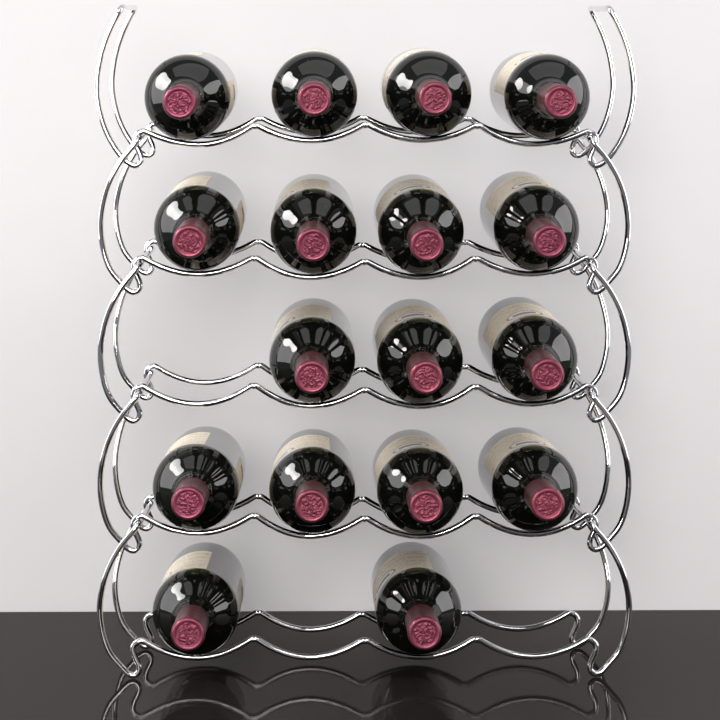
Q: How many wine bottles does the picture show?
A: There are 17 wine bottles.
